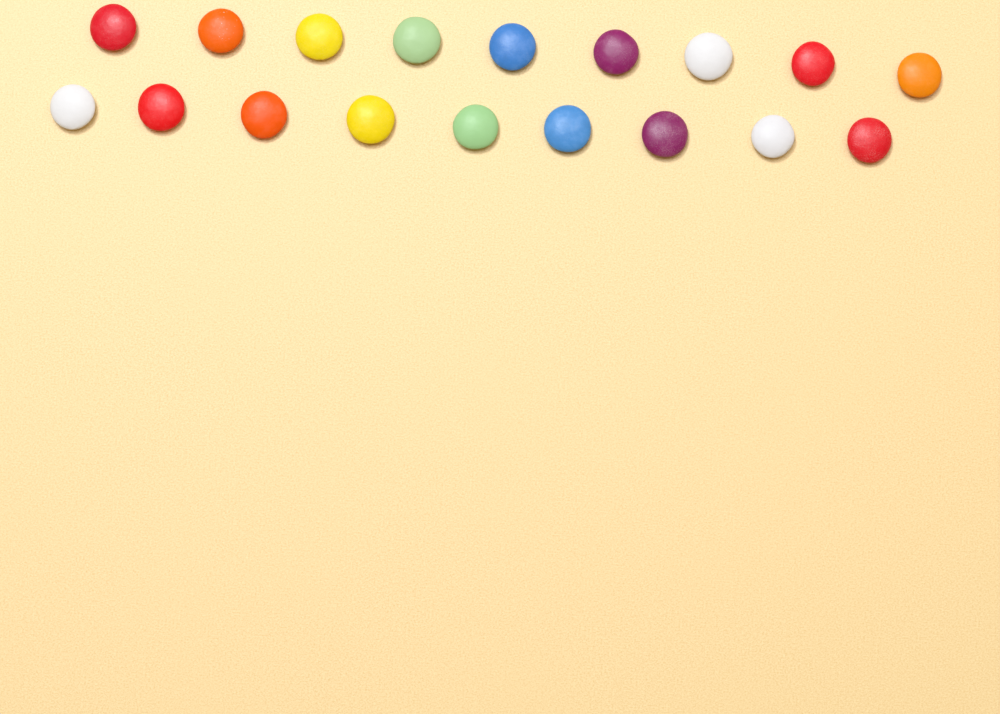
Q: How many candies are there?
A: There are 18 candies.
